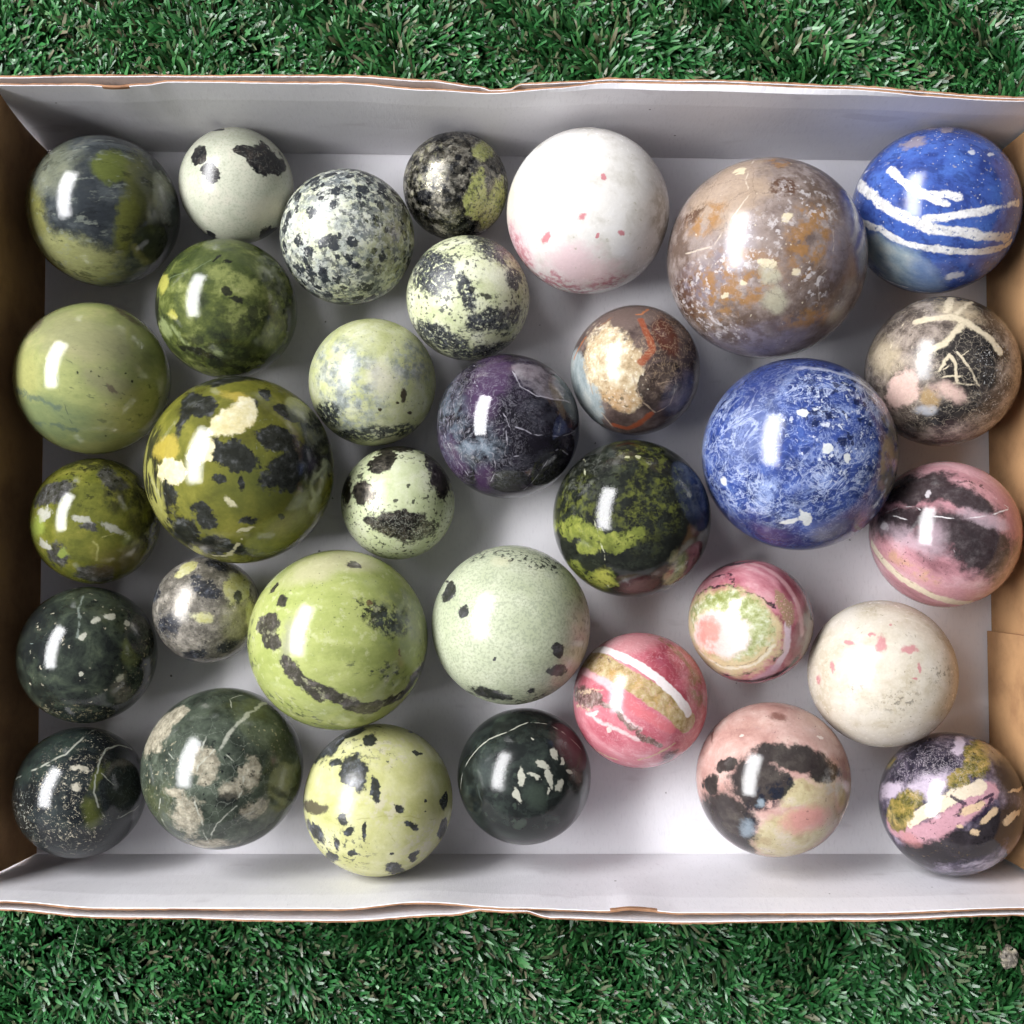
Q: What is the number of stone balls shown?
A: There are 33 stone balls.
